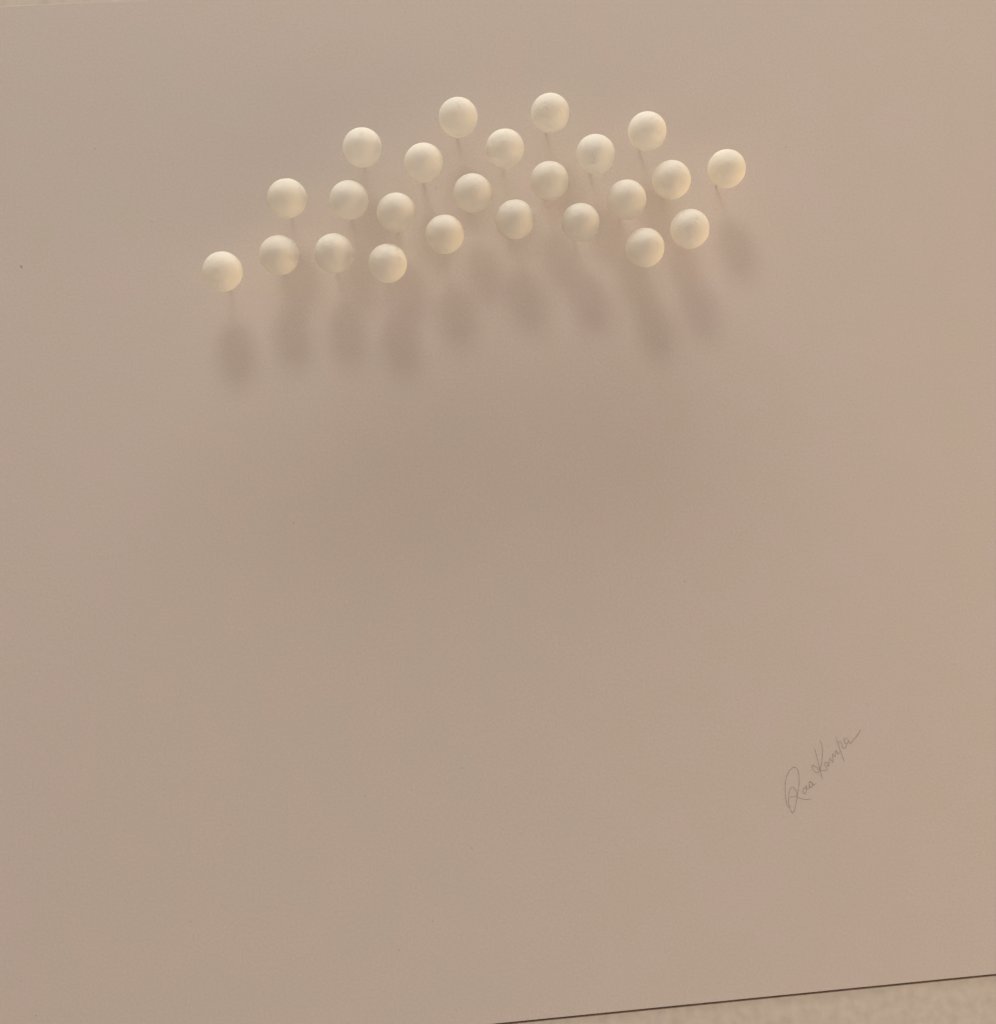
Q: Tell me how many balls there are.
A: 24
